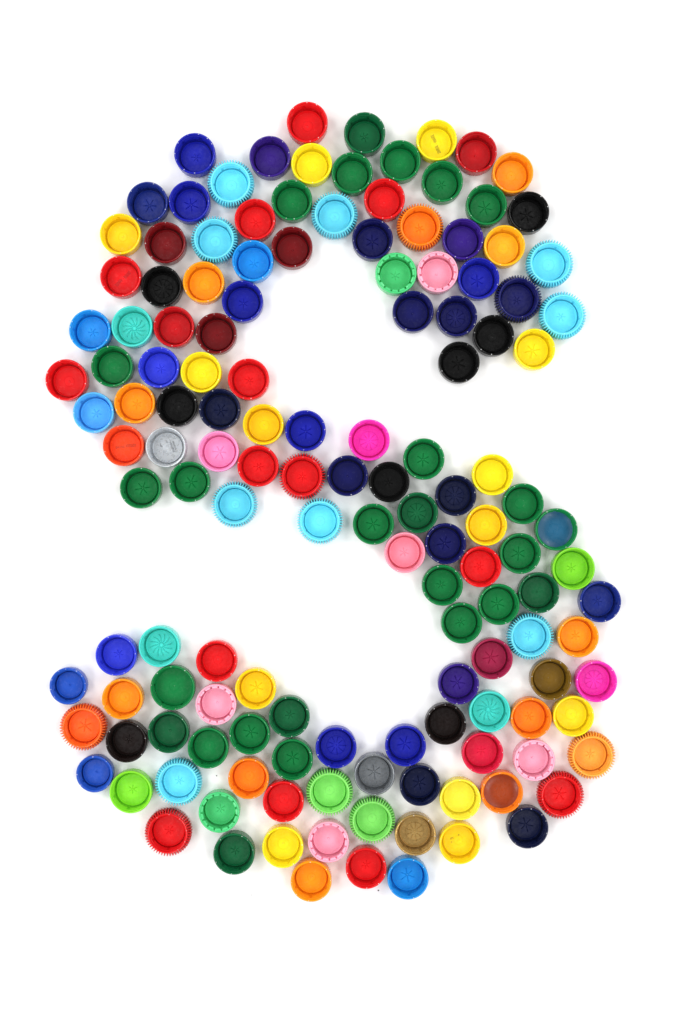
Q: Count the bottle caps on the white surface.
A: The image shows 142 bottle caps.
